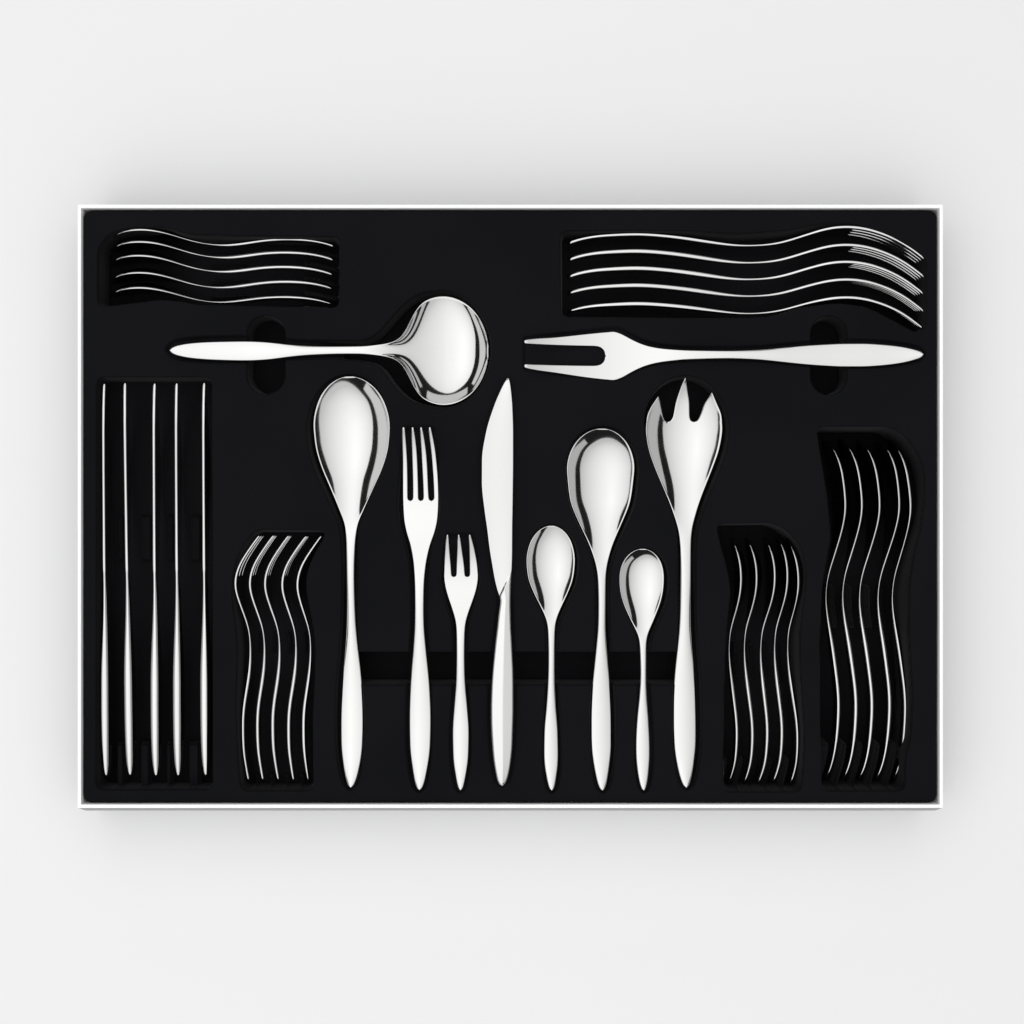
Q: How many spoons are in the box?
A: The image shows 20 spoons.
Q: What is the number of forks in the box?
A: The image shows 14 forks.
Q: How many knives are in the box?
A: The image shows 6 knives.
